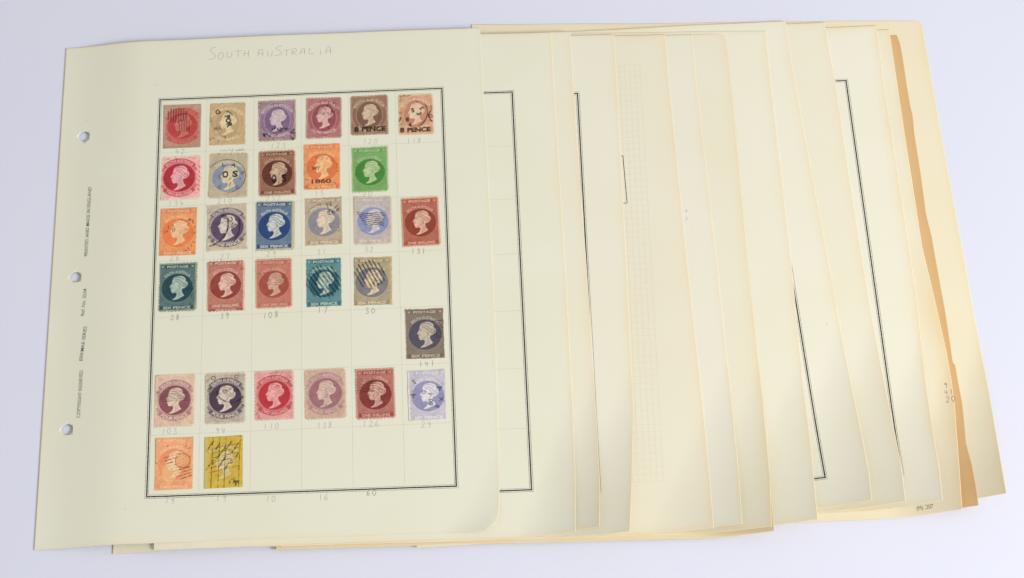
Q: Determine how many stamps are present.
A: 31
